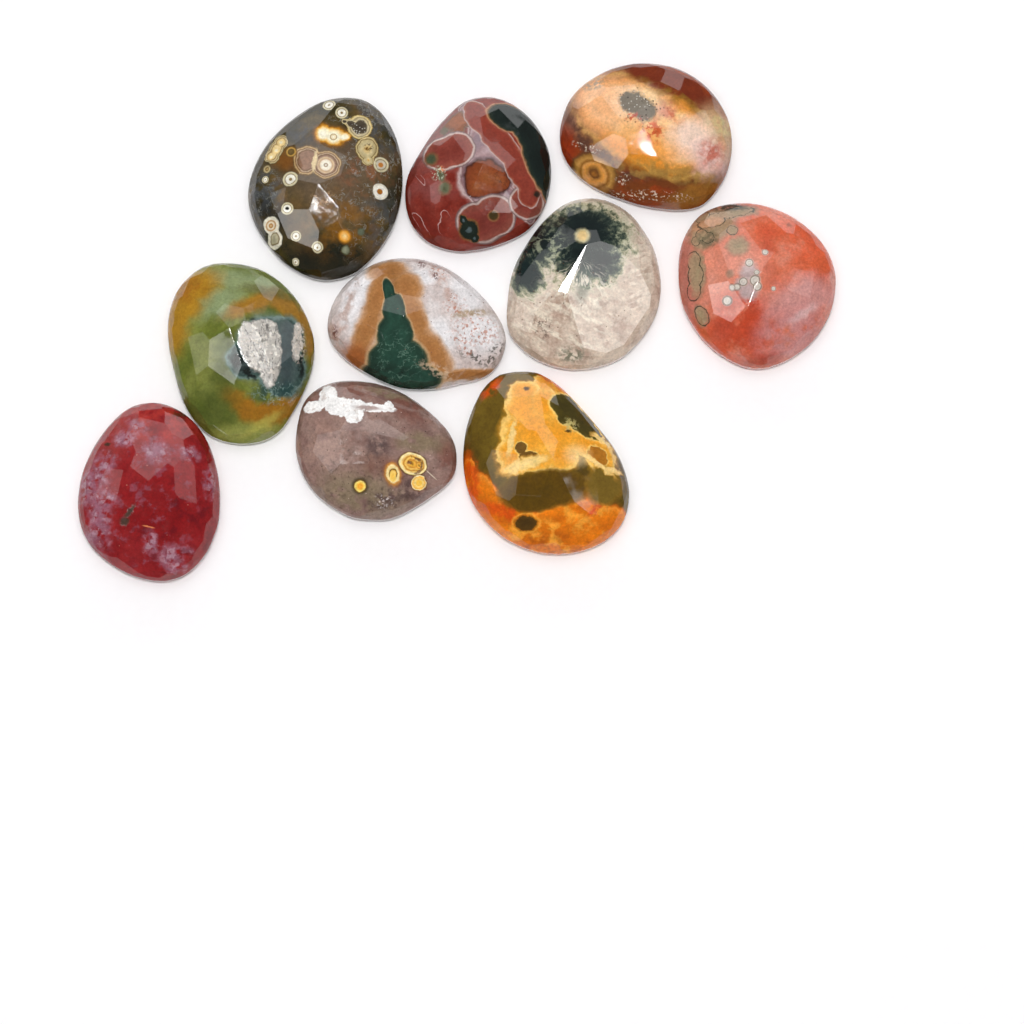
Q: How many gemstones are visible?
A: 10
